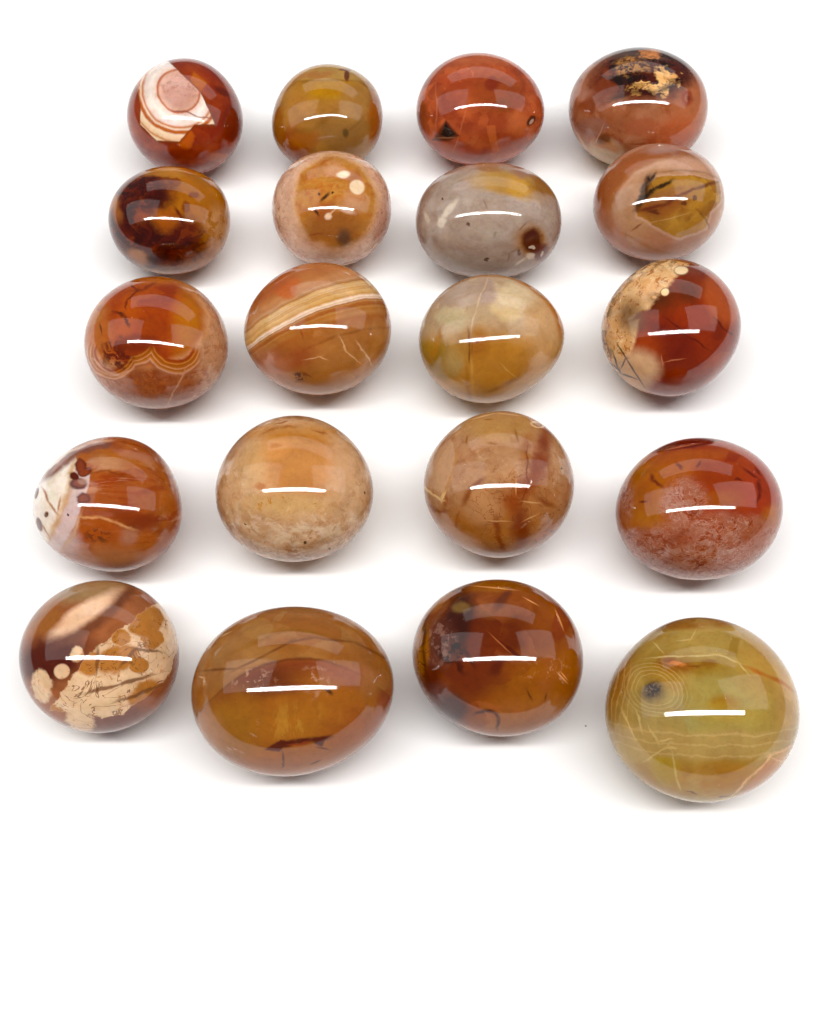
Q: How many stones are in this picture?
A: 20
